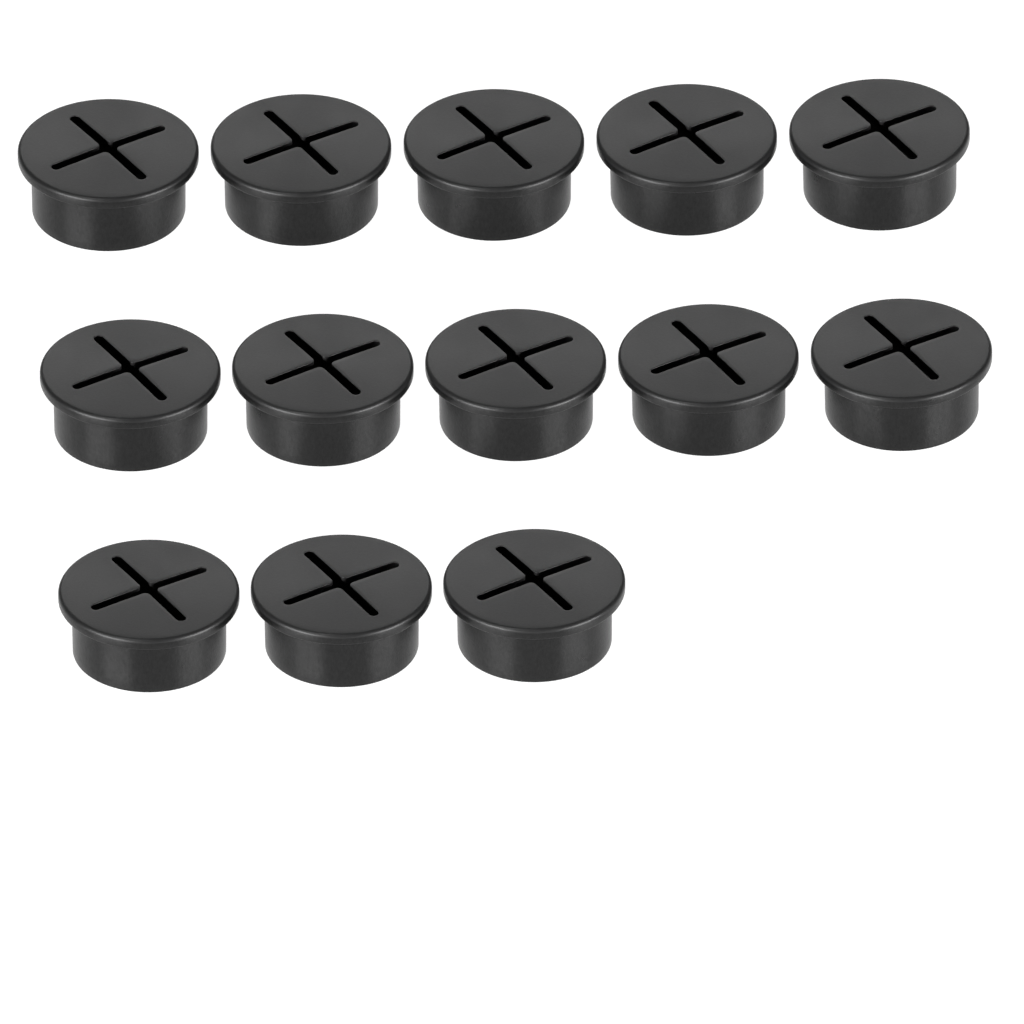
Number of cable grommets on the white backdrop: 13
